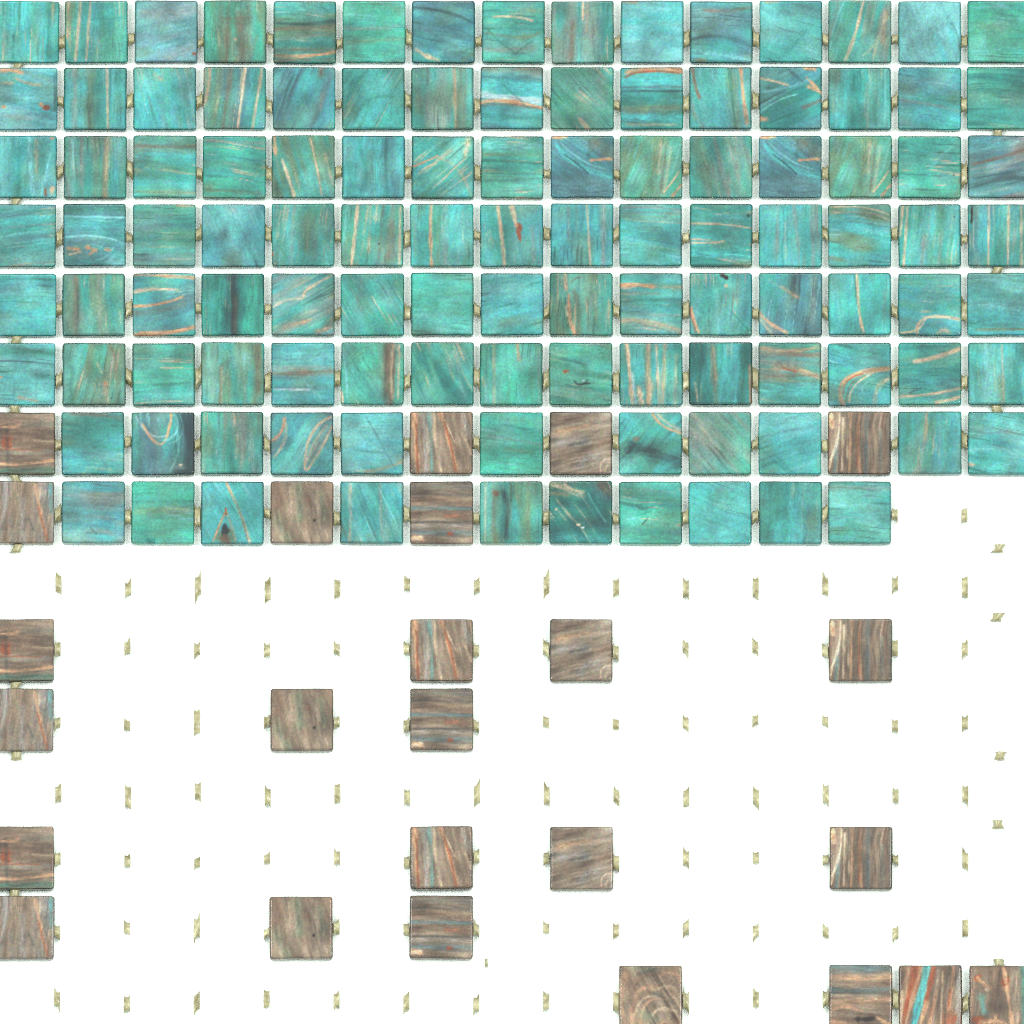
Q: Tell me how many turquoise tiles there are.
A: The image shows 111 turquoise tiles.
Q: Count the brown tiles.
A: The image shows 25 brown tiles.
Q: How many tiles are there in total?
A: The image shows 136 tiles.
